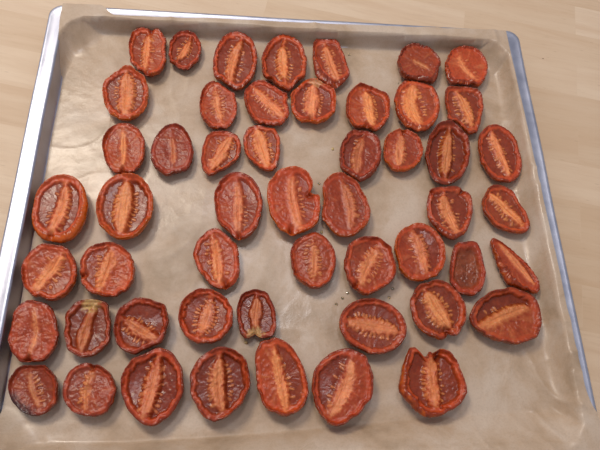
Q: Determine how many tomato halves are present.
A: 52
